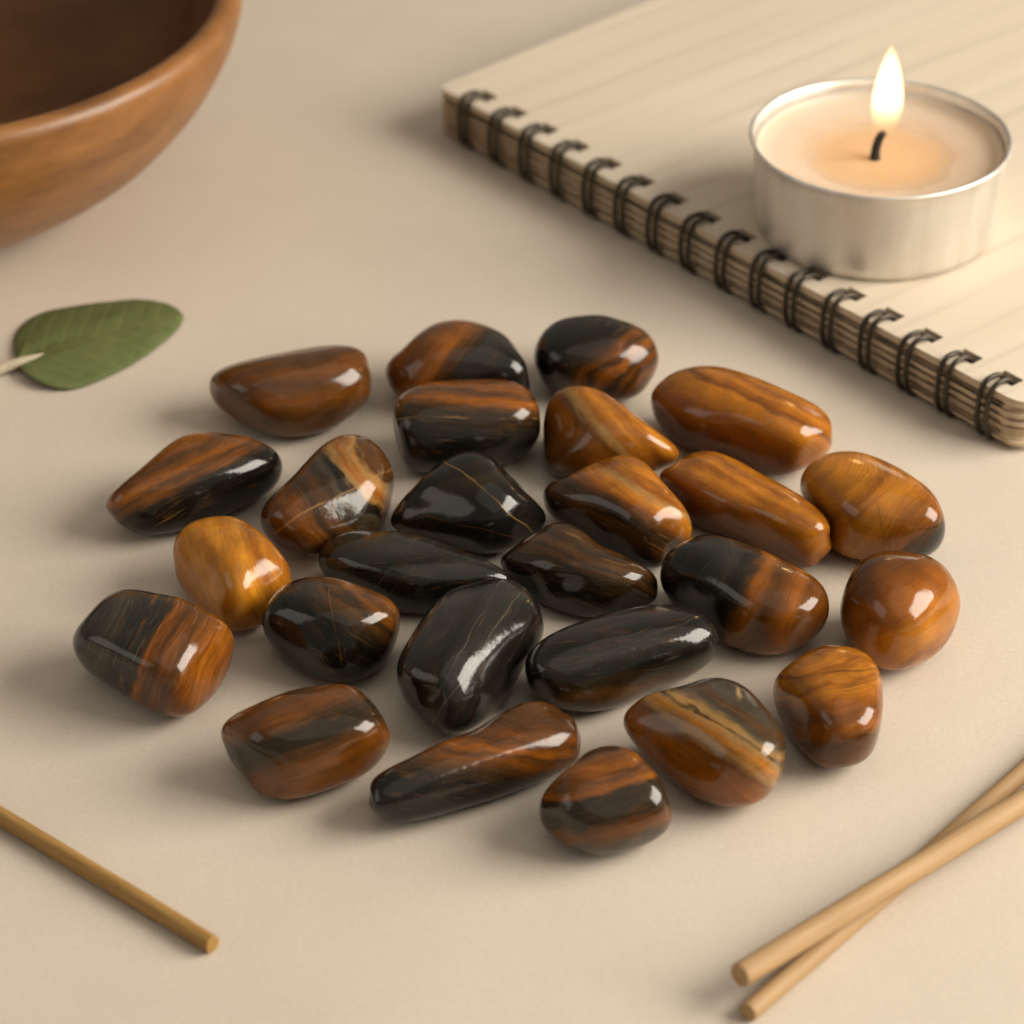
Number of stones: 26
